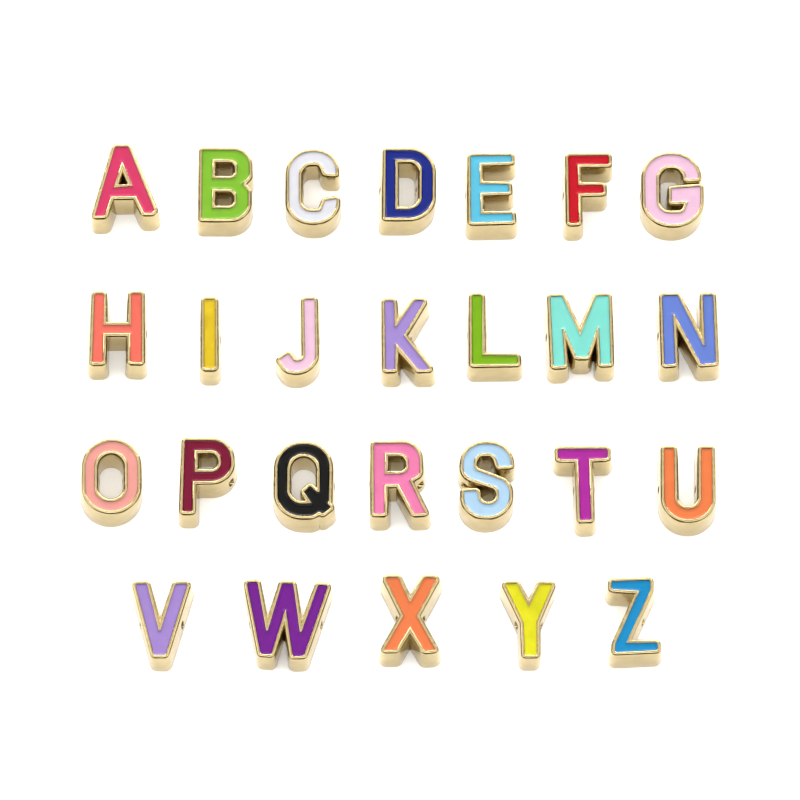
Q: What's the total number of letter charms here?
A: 26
